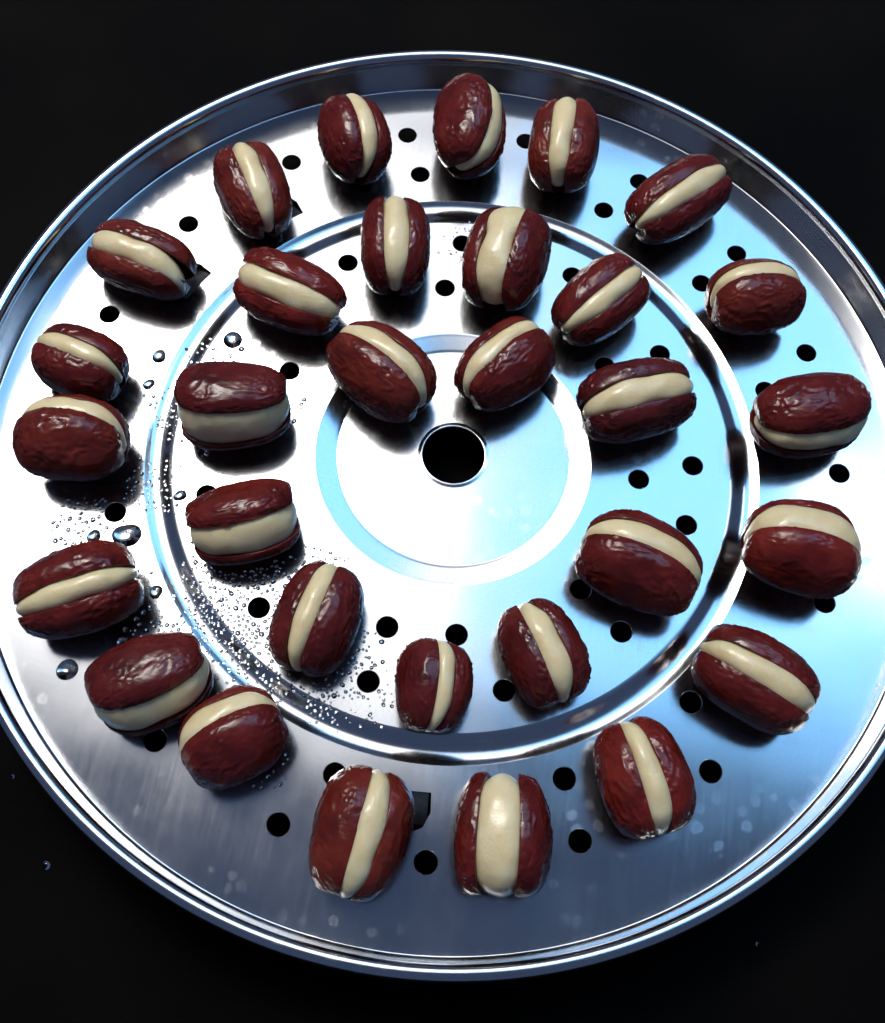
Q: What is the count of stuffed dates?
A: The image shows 31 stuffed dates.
